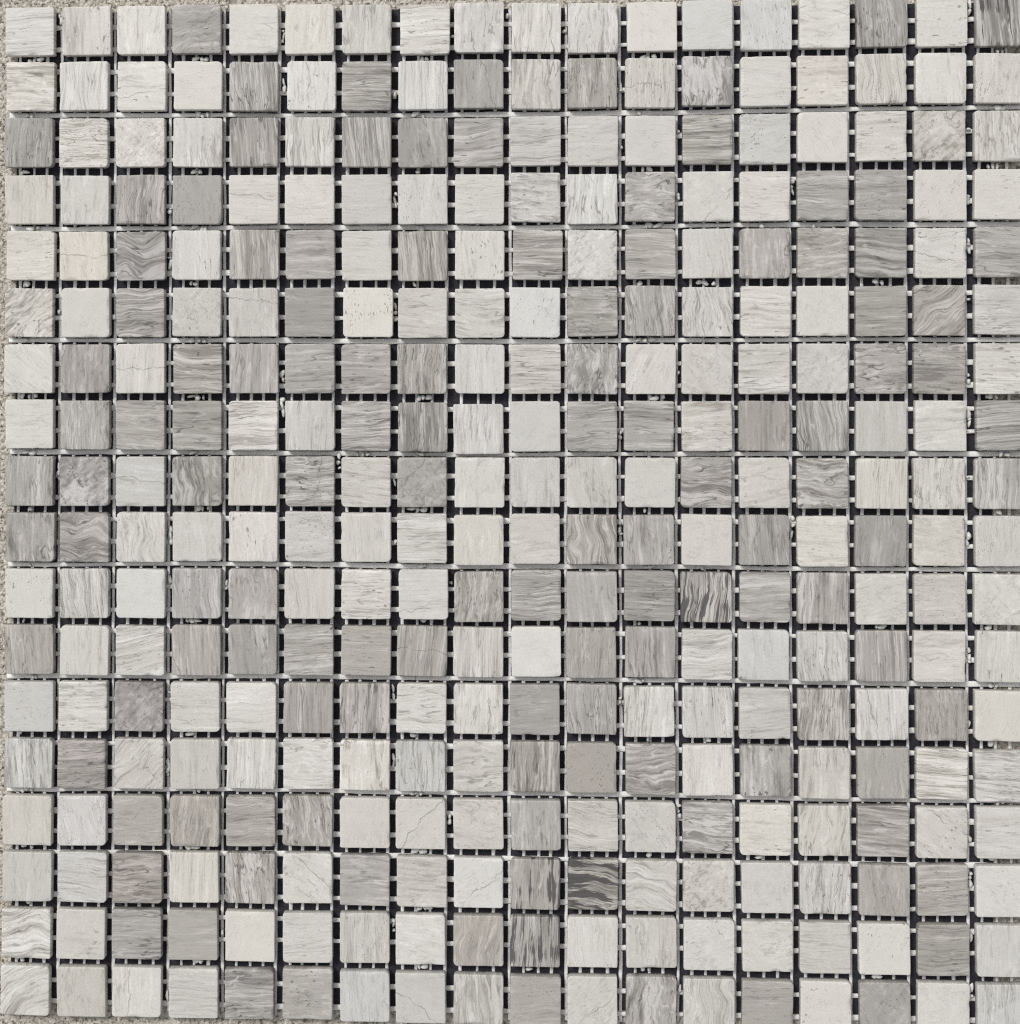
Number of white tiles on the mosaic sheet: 200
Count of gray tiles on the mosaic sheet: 124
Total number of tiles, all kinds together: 324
